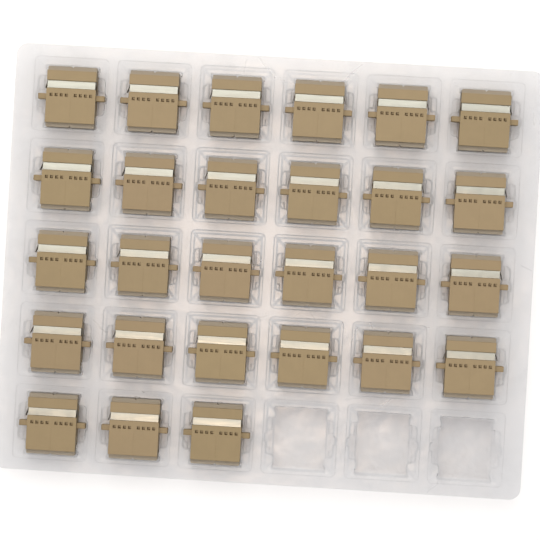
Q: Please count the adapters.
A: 27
